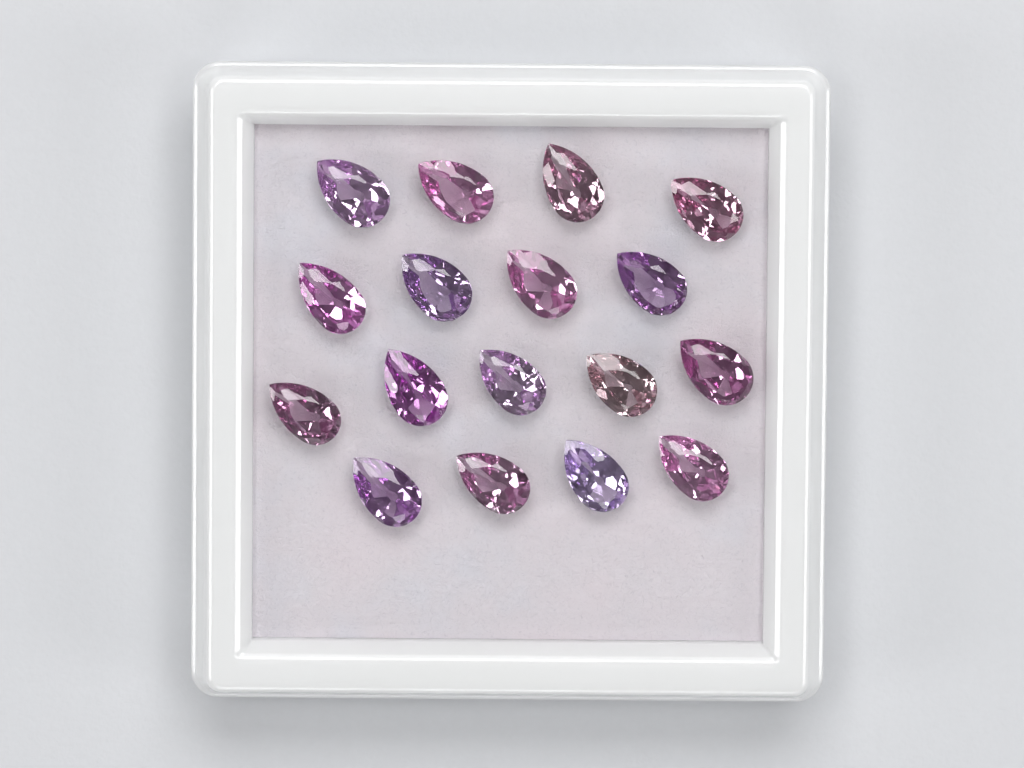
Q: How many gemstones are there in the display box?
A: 17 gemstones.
